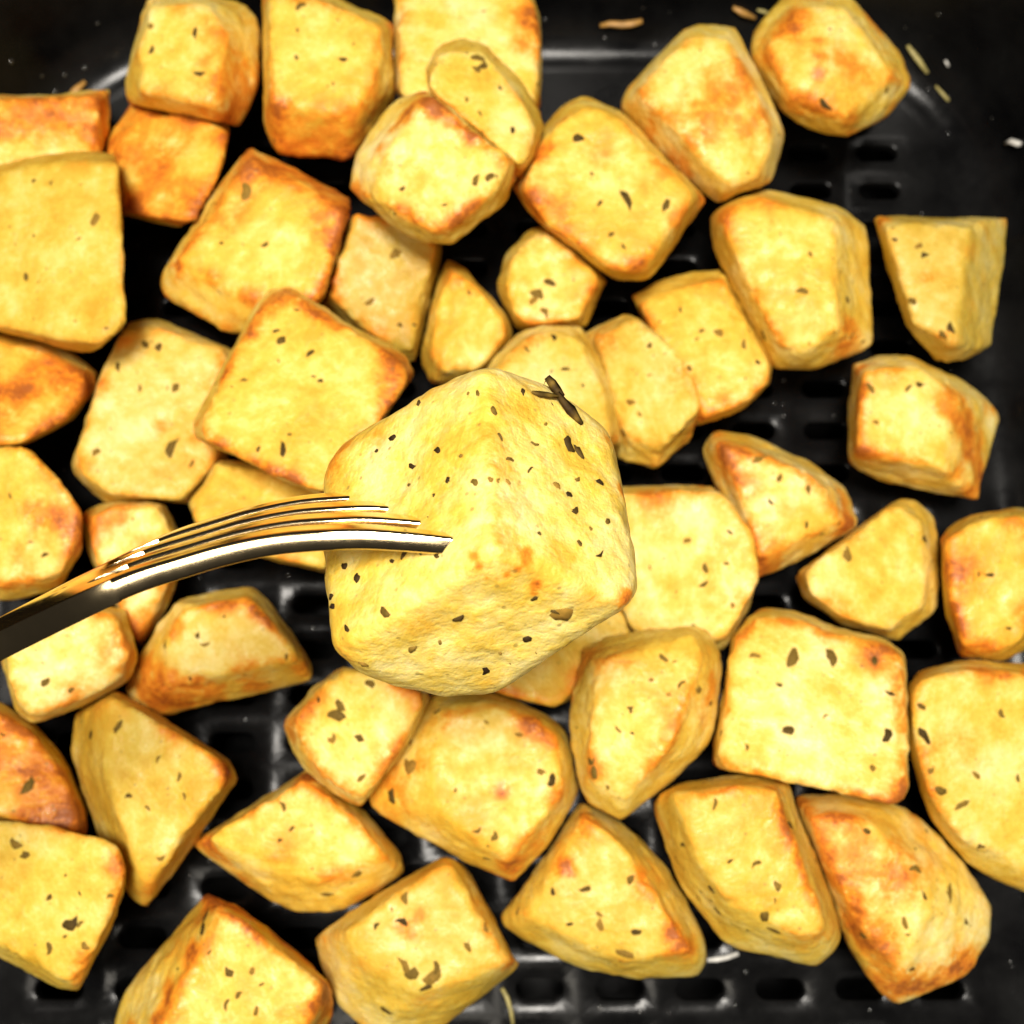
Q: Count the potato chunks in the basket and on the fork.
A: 49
